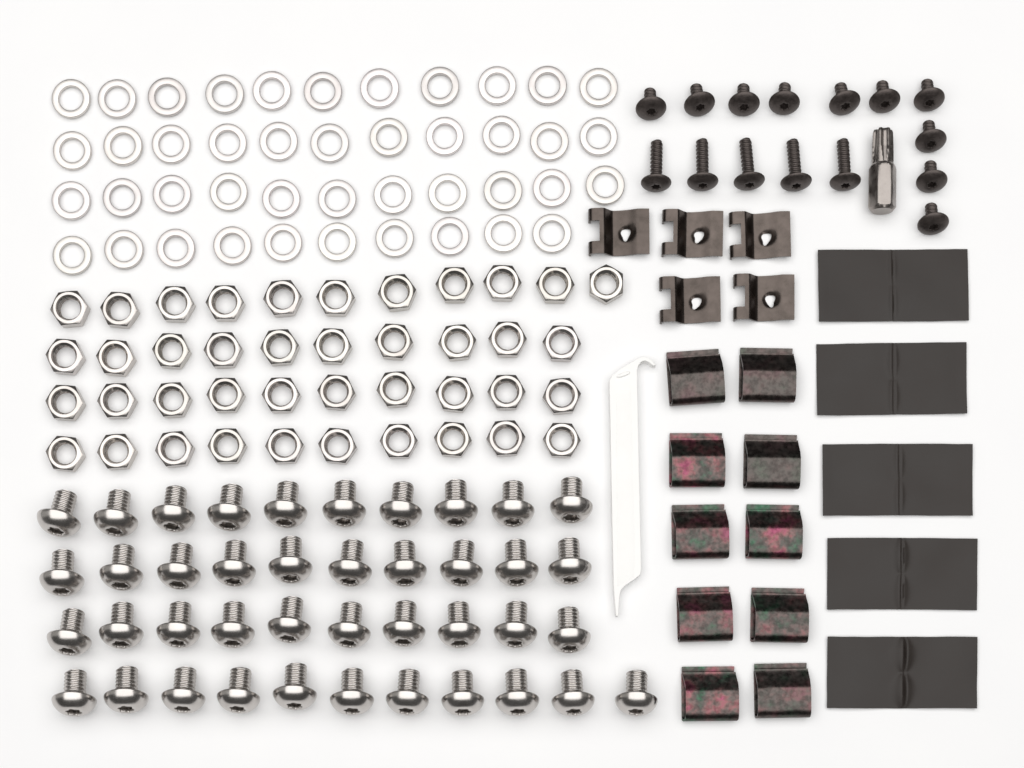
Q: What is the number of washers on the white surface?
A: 43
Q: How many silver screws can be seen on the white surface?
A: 41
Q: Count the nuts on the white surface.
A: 41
